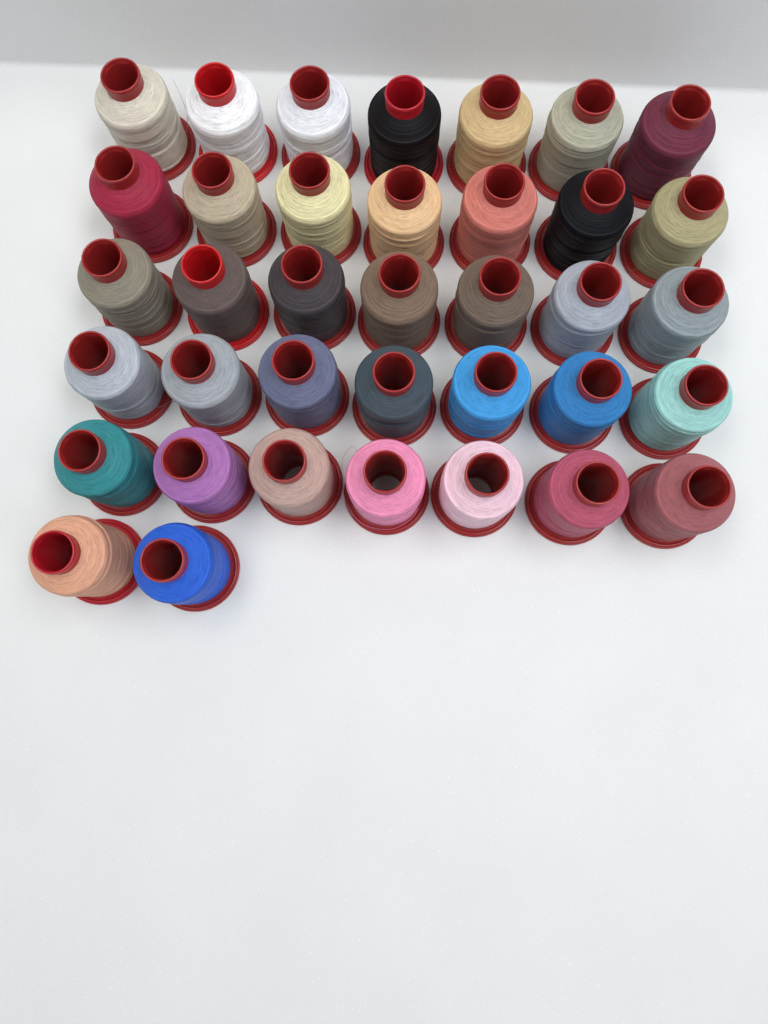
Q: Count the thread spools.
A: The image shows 37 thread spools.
